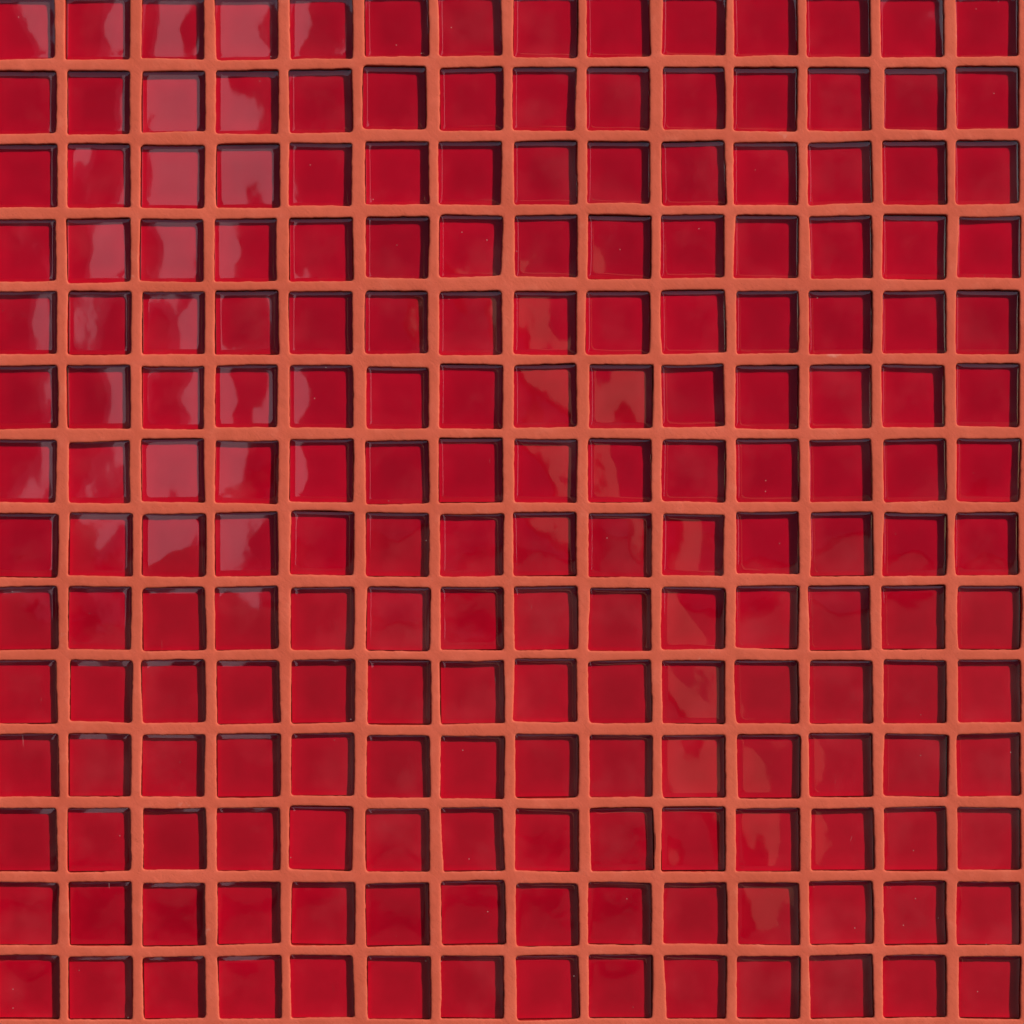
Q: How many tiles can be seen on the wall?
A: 196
